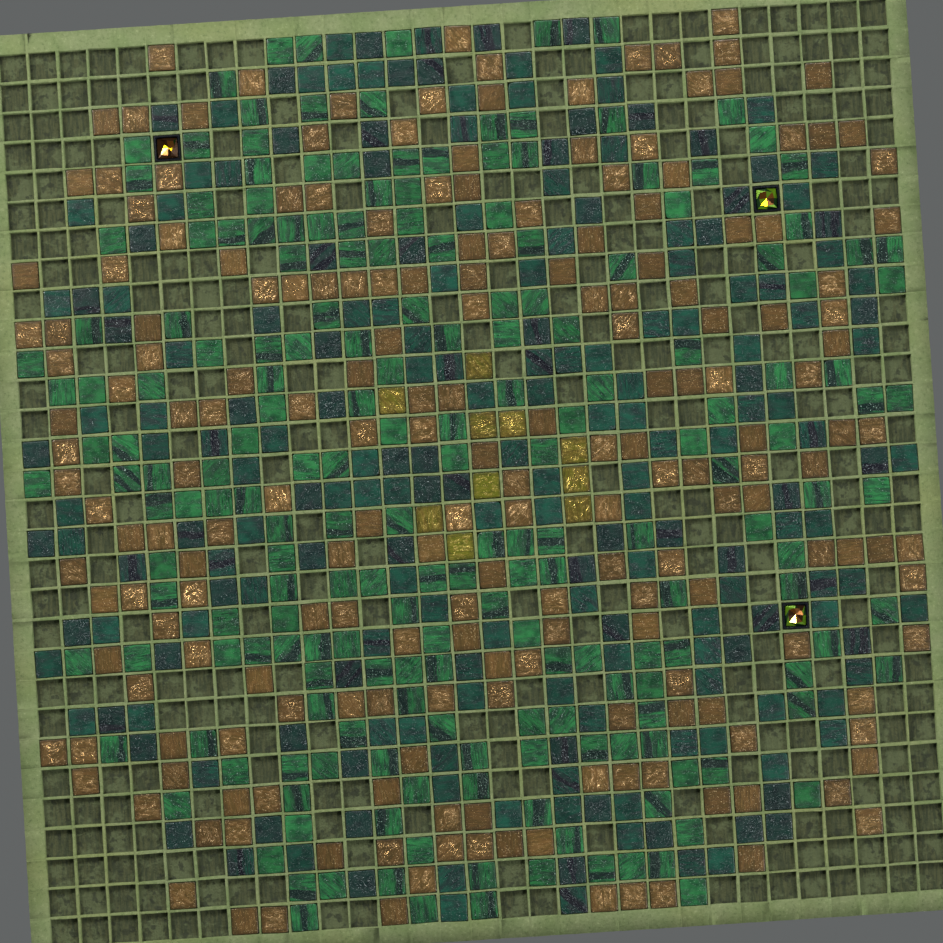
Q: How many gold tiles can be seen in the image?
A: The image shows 10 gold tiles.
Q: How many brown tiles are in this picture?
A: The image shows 200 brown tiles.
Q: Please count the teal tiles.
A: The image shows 200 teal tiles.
